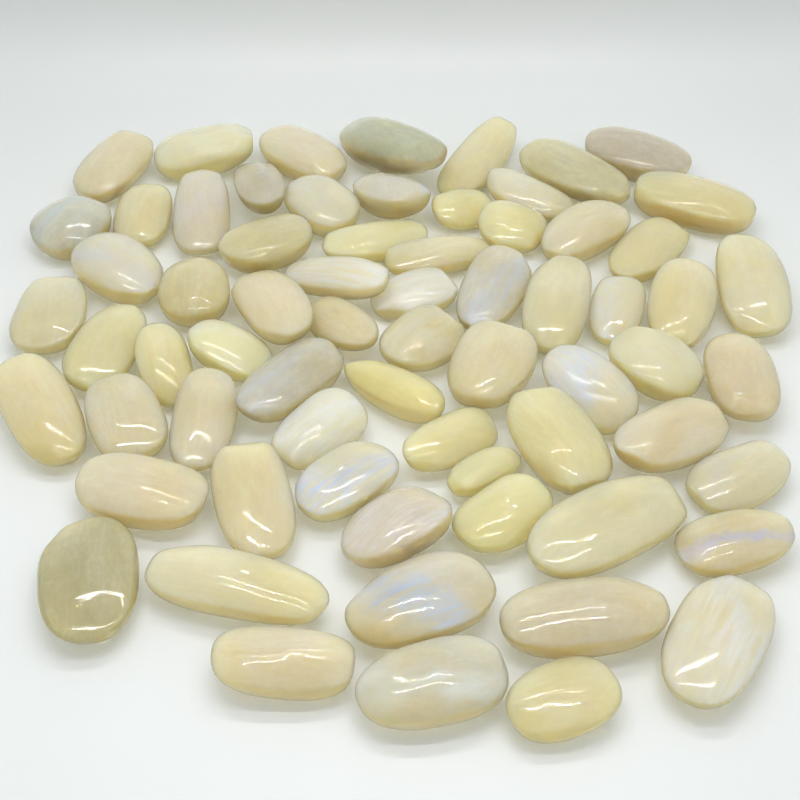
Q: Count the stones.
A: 68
